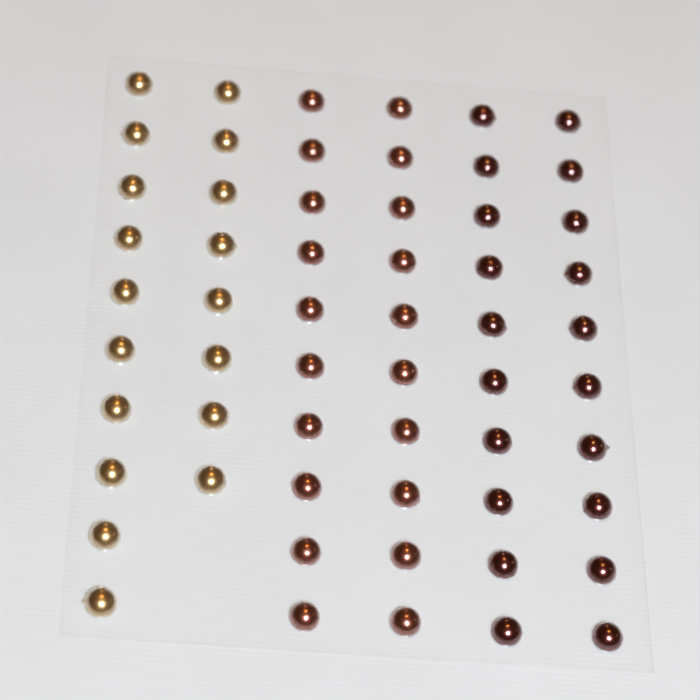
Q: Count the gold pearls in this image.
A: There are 18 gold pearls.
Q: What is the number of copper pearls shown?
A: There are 20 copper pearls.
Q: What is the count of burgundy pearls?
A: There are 20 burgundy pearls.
